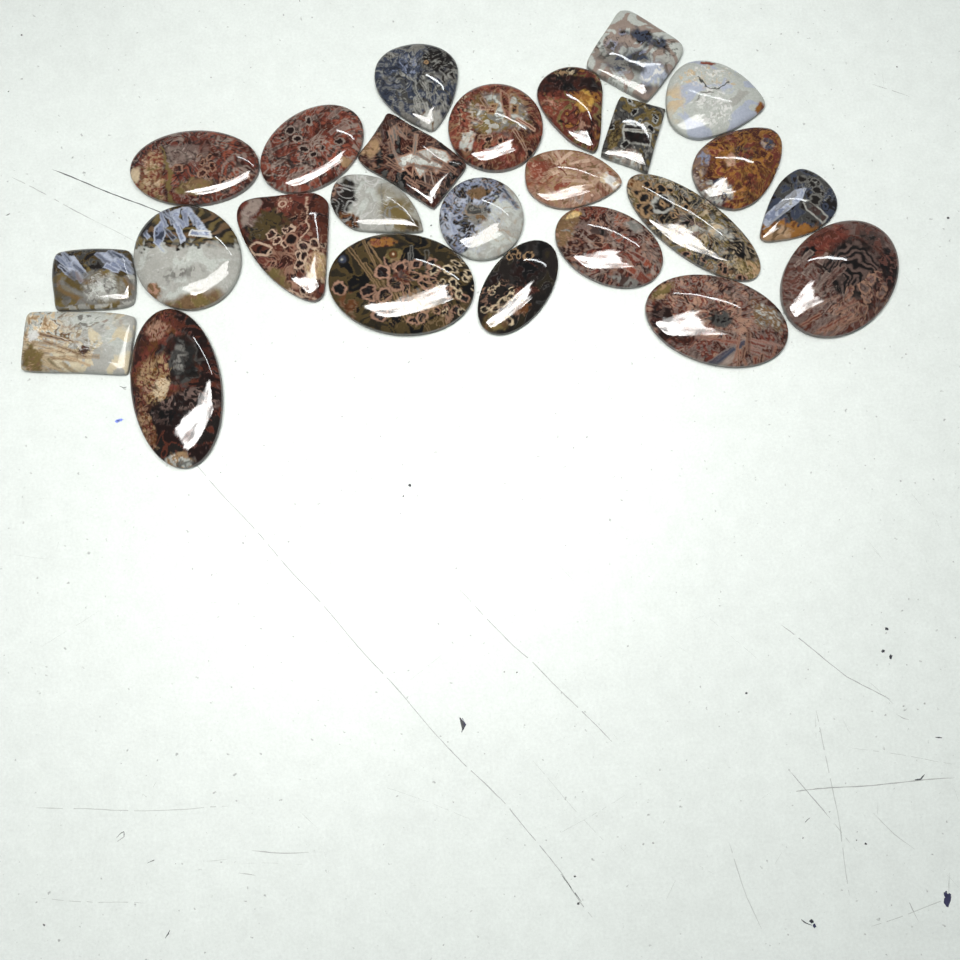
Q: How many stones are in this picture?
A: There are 25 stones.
